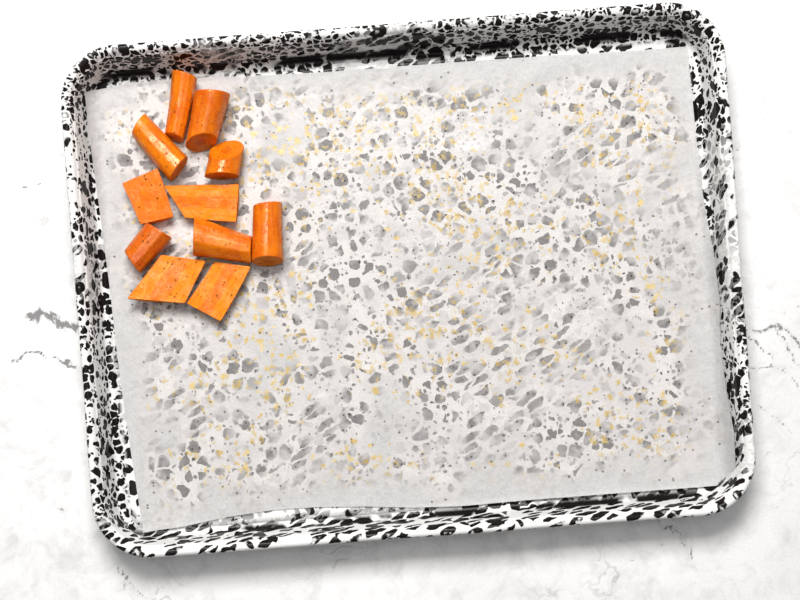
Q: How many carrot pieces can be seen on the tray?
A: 11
